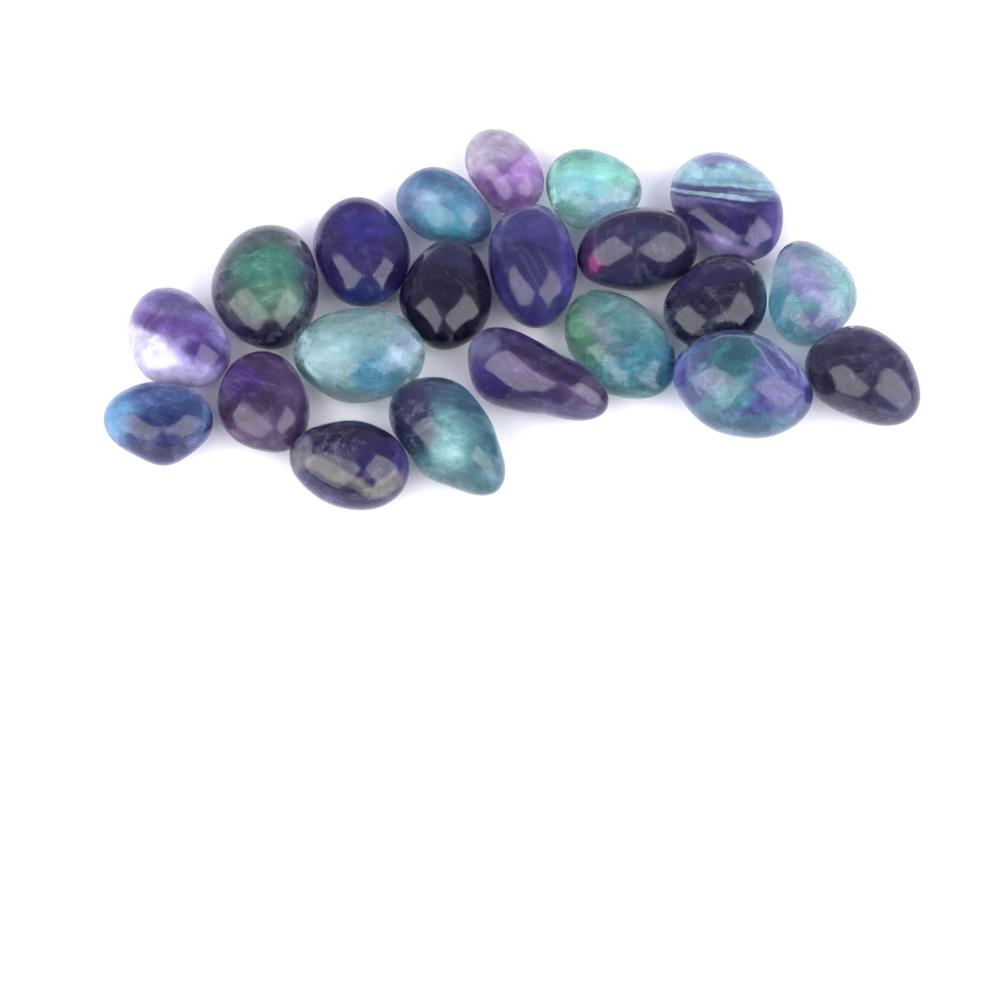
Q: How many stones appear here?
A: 21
